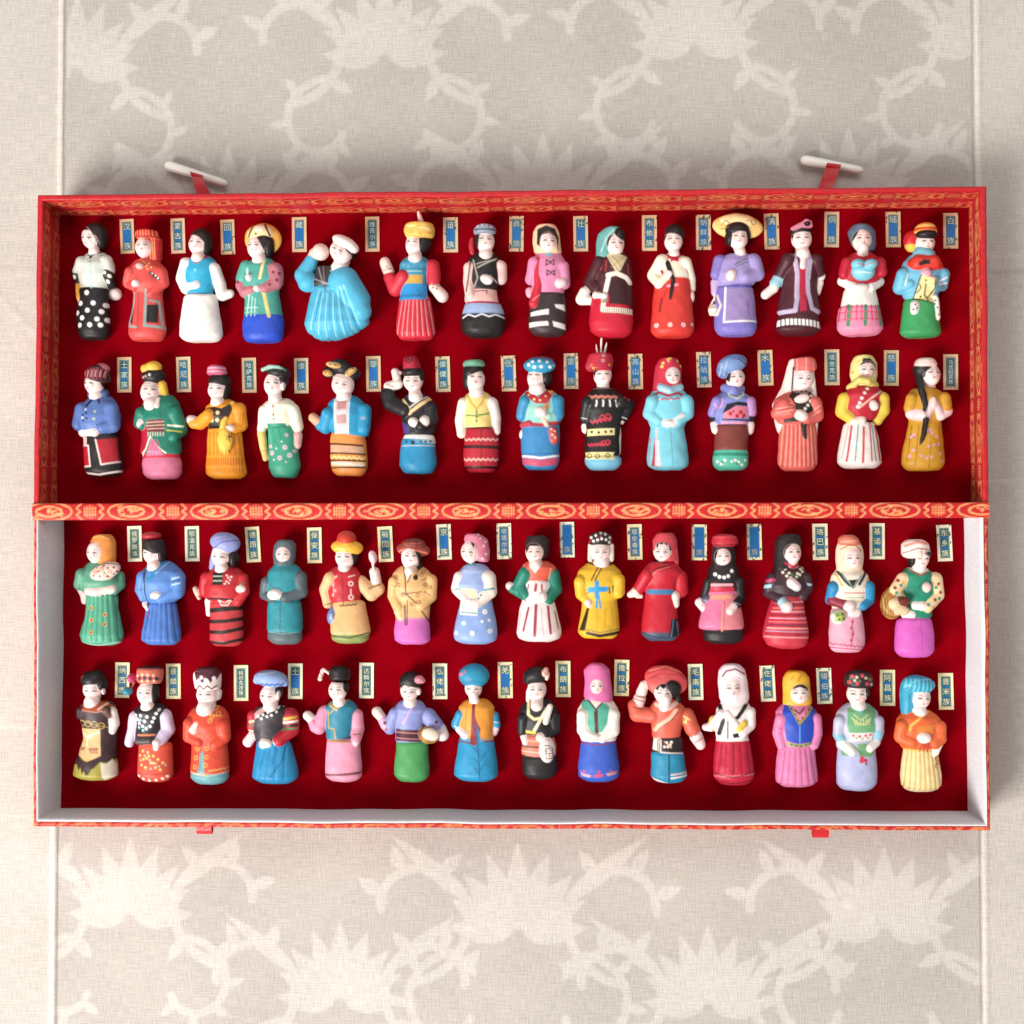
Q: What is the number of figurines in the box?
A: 56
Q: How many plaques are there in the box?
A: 56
